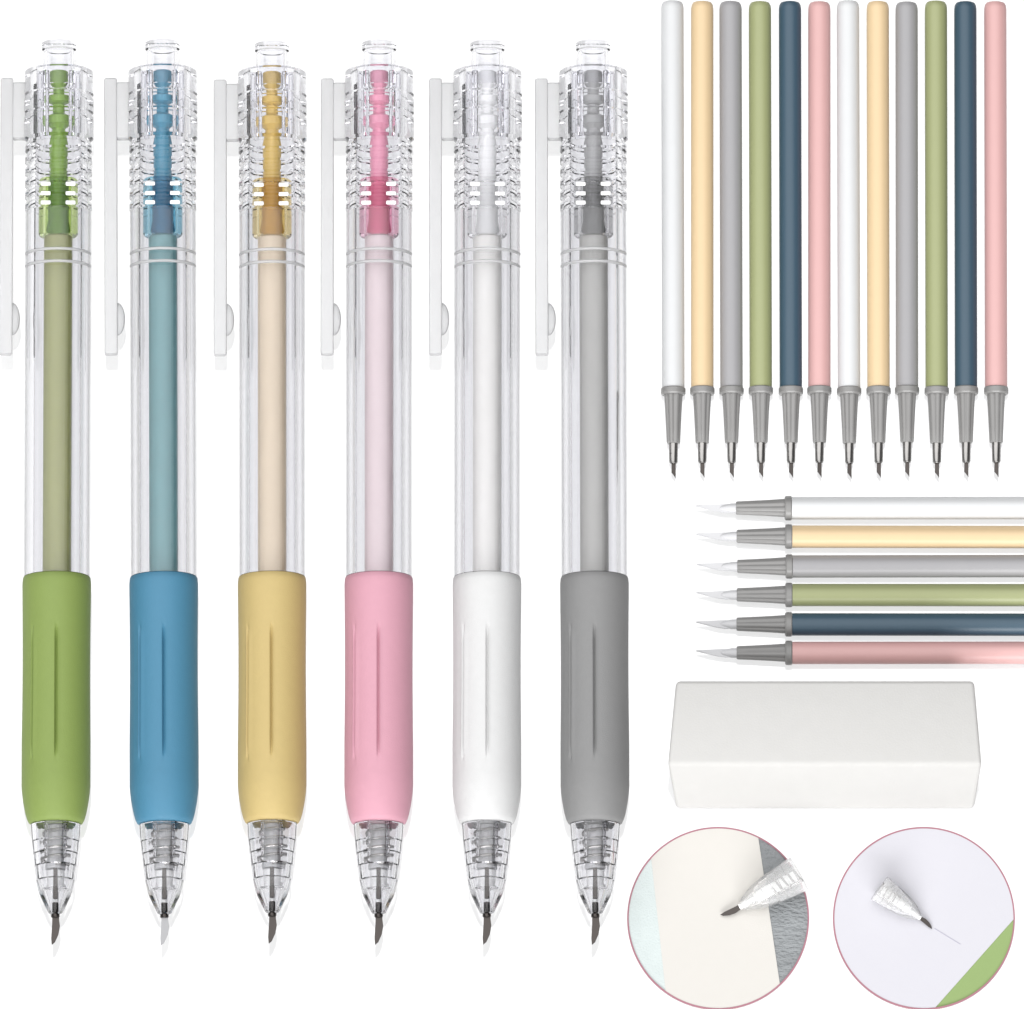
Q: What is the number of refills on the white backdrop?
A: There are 18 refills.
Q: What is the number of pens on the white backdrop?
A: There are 6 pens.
